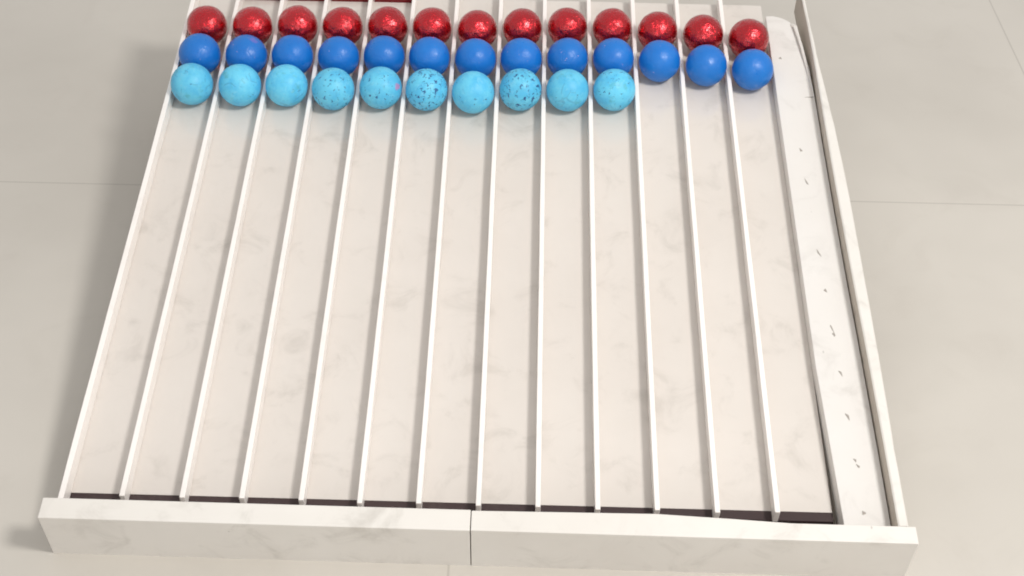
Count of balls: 36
